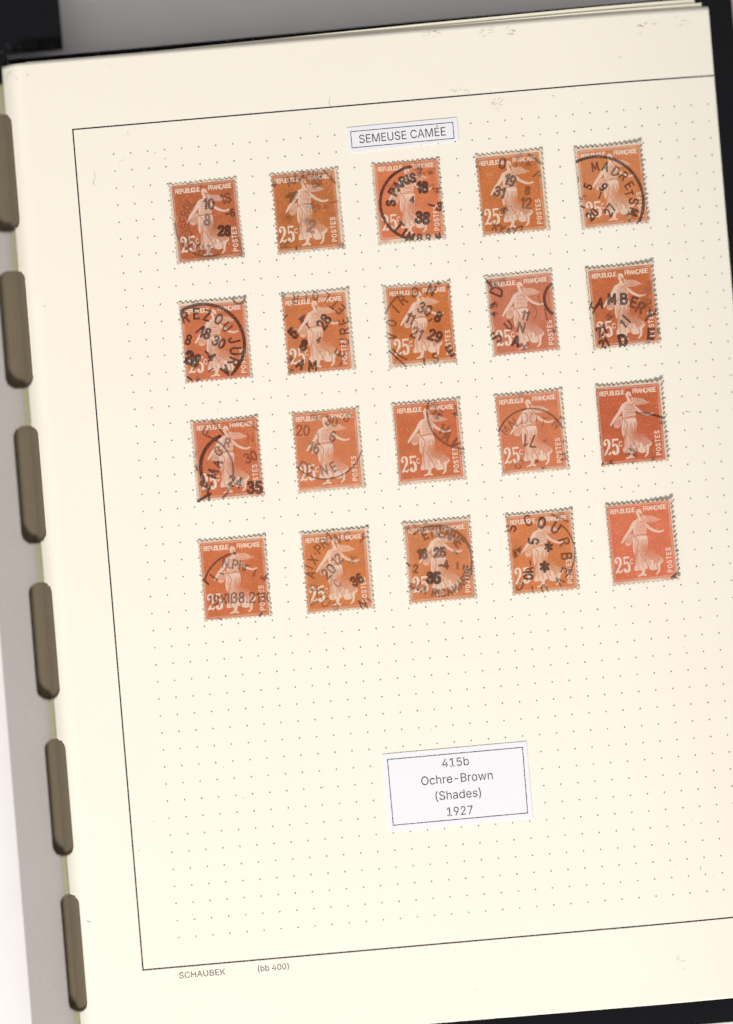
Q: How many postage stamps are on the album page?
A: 20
